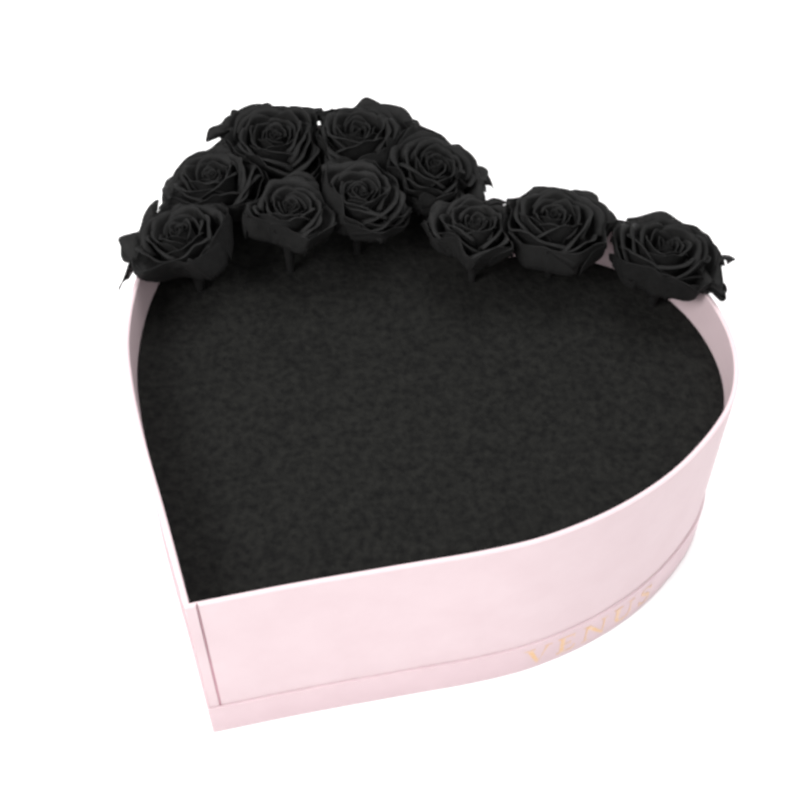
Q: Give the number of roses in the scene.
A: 10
